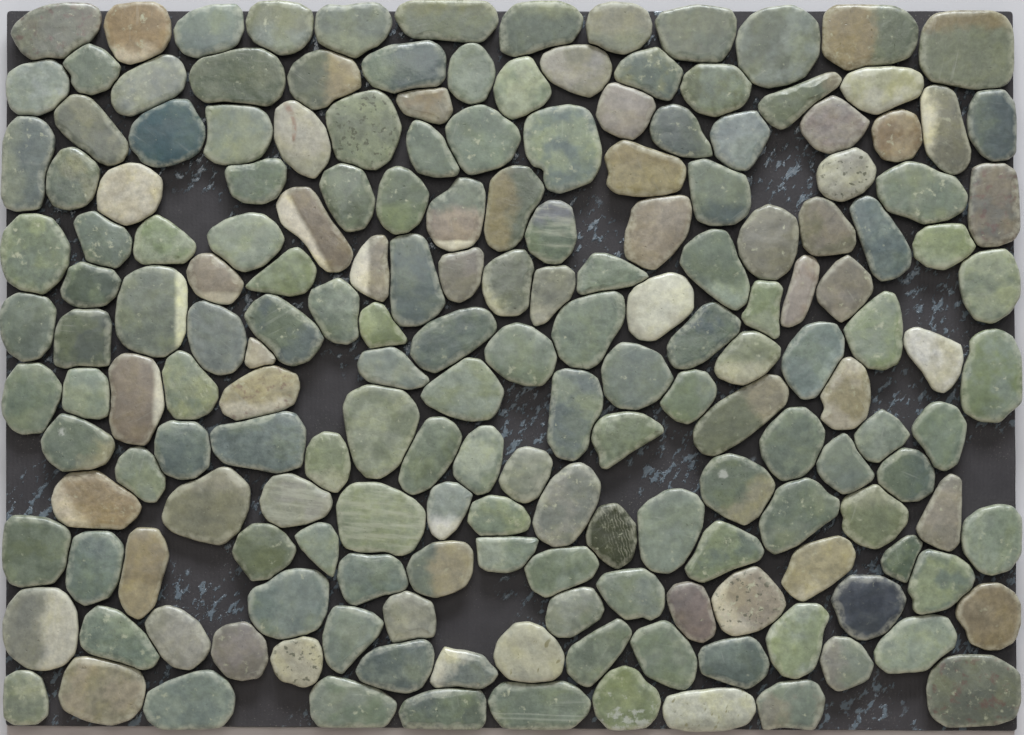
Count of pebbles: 184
